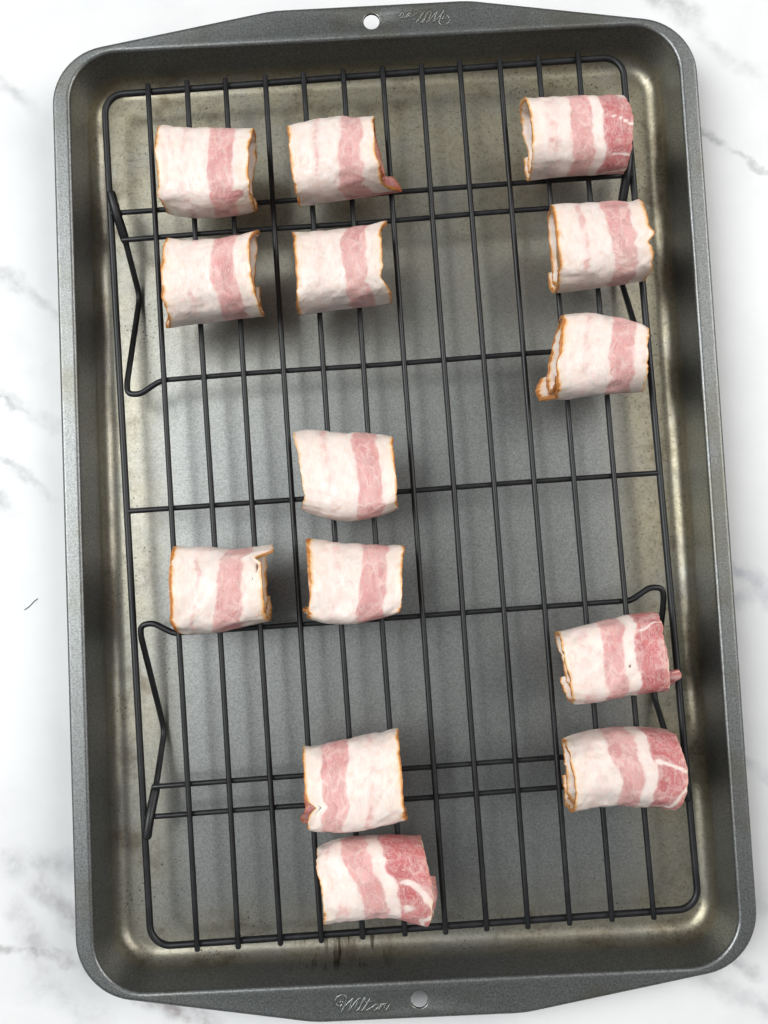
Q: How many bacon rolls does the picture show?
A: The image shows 14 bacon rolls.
